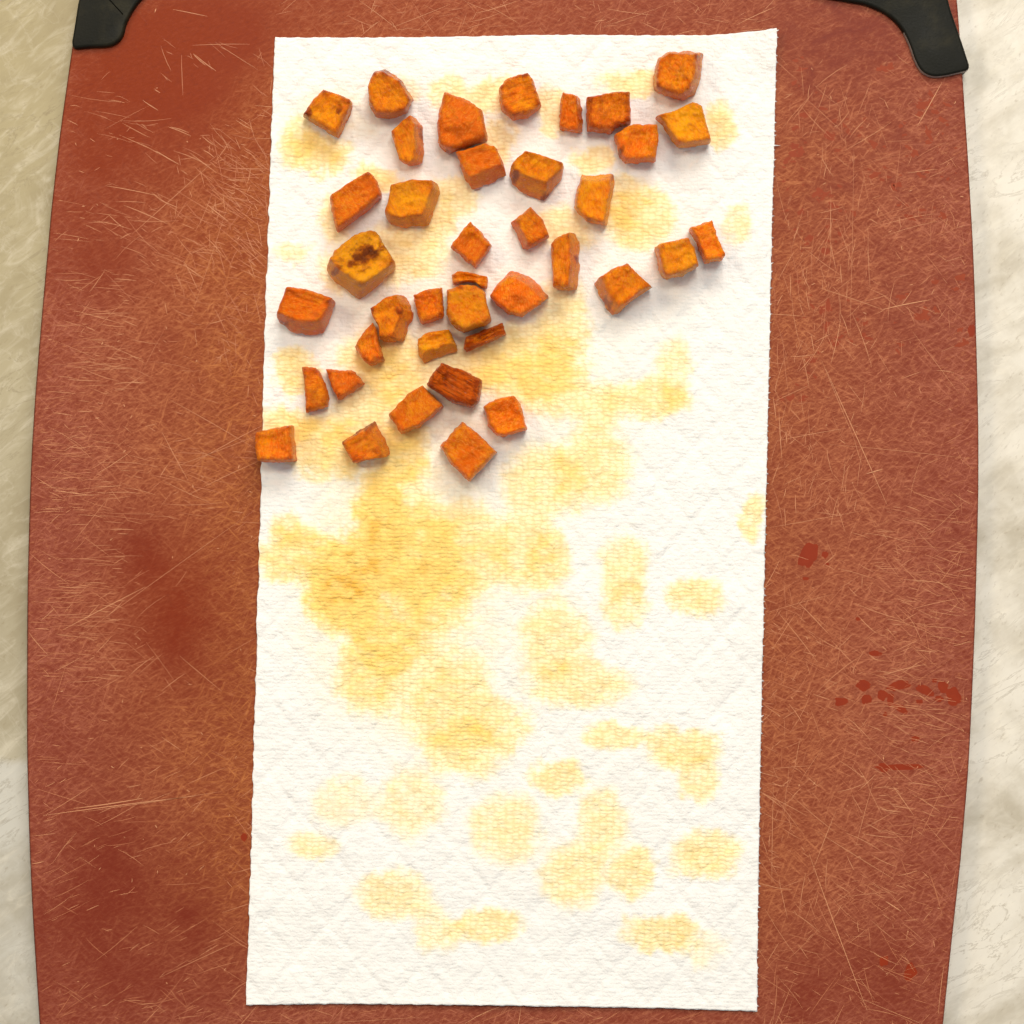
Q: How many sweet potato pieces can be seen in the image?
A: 39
